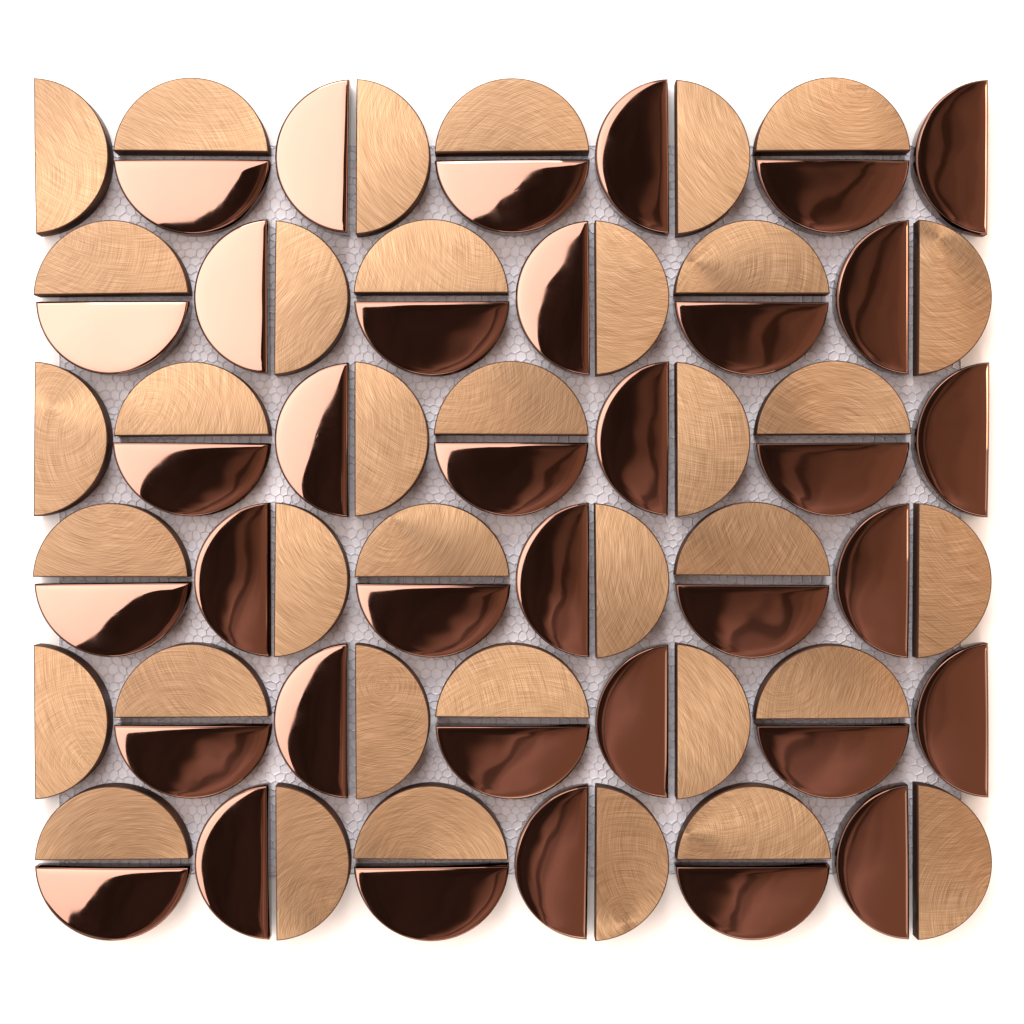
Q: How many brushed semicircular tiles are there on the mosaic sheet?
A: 36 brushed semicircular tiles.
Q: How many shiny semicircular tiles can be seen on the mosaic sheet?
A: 36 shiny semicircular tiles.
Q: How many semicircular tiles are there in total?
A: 72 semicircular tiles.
